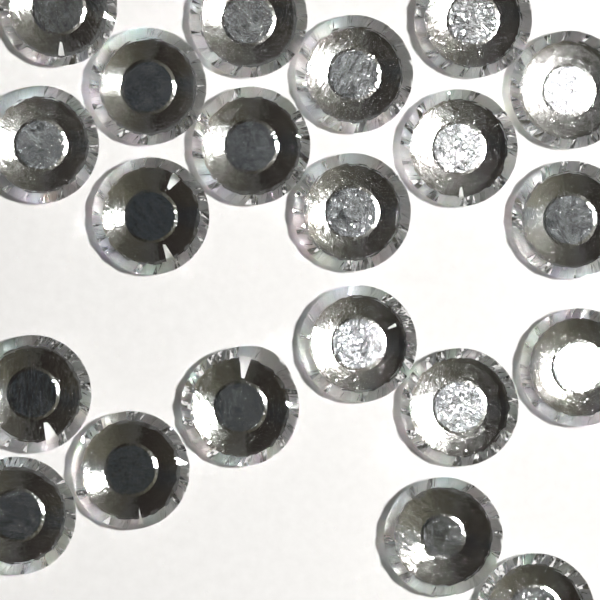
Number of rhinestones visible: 21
